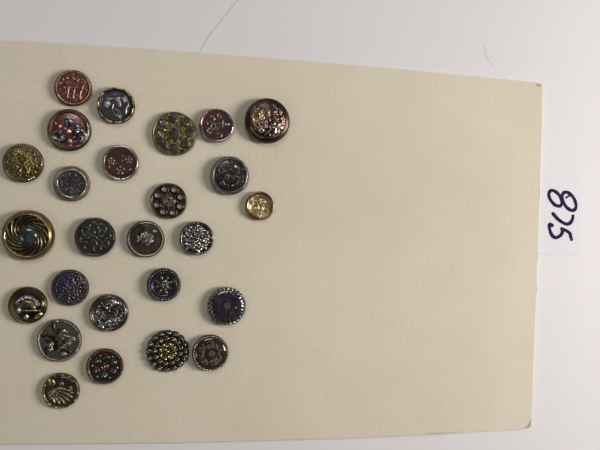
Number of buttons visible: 26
